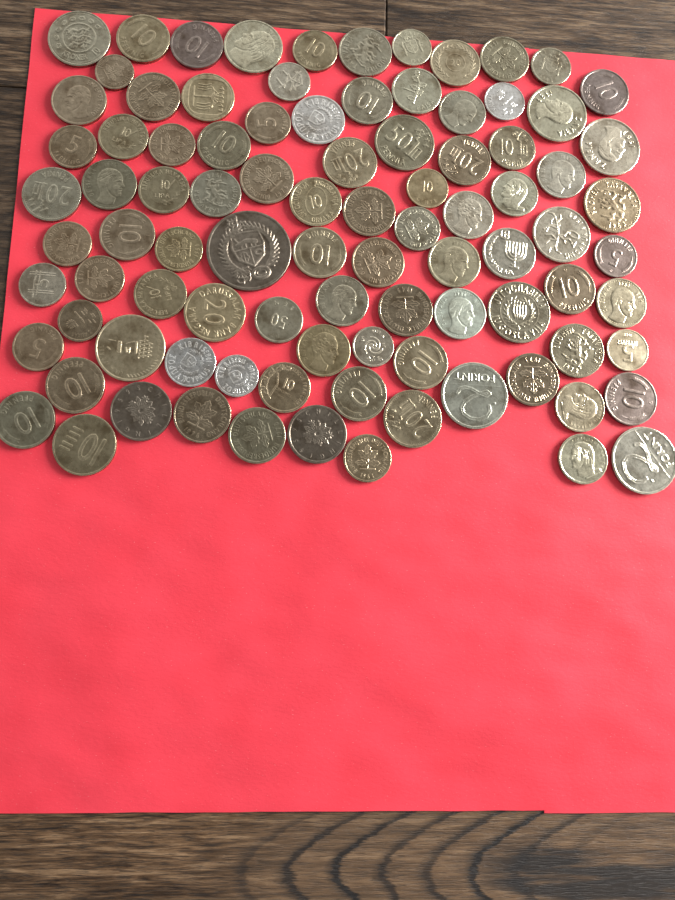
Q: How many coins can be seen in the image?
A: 93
